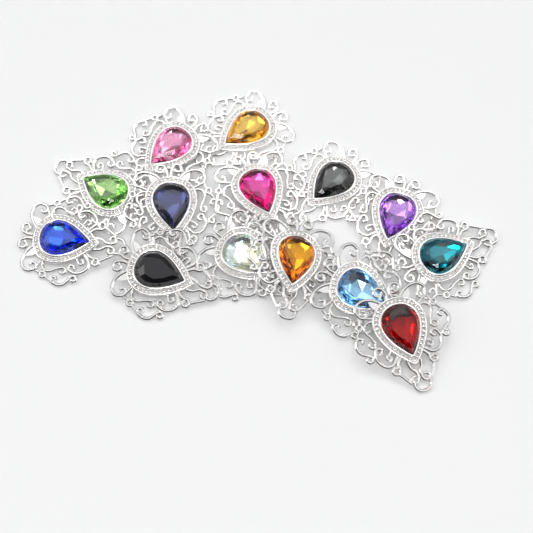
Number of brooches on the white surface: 14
